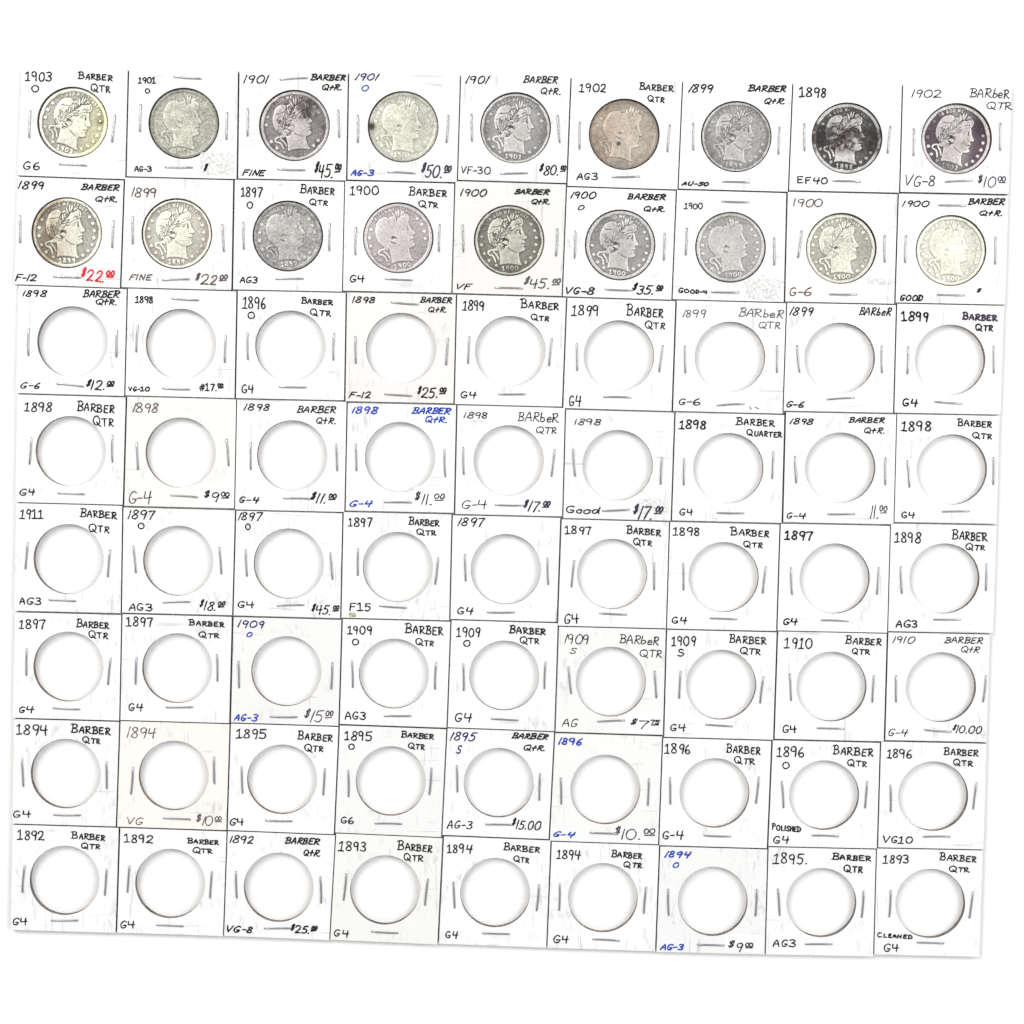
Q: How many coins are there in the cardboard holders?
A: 18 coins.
